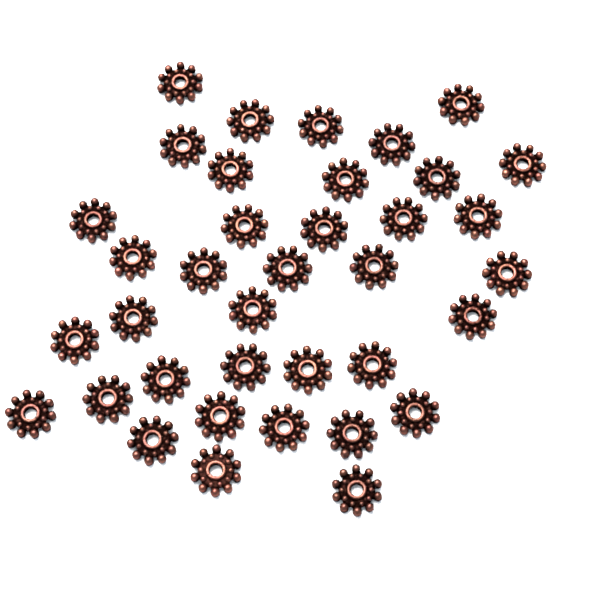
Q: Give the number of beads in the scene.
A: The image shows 37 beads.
